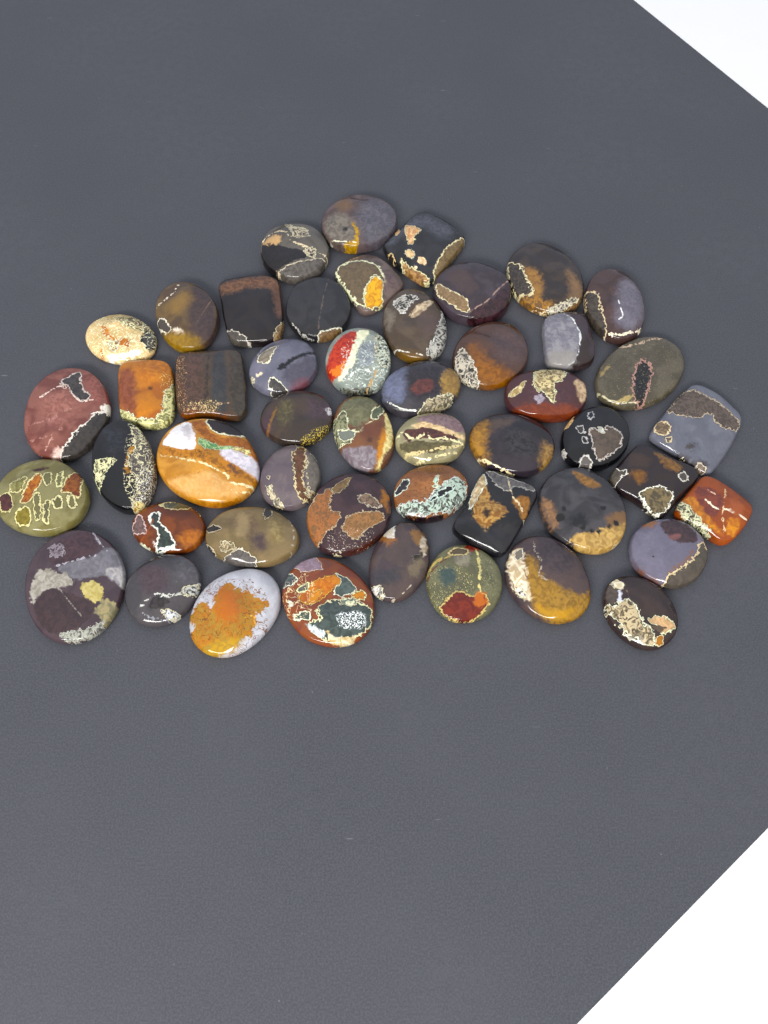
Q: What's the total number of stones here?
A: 49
